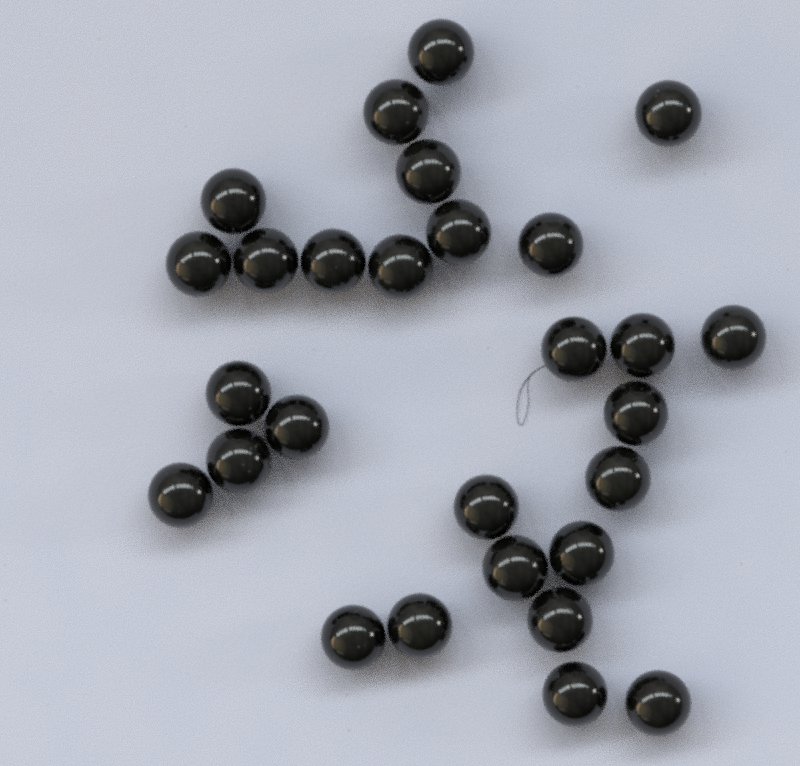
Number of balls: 28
